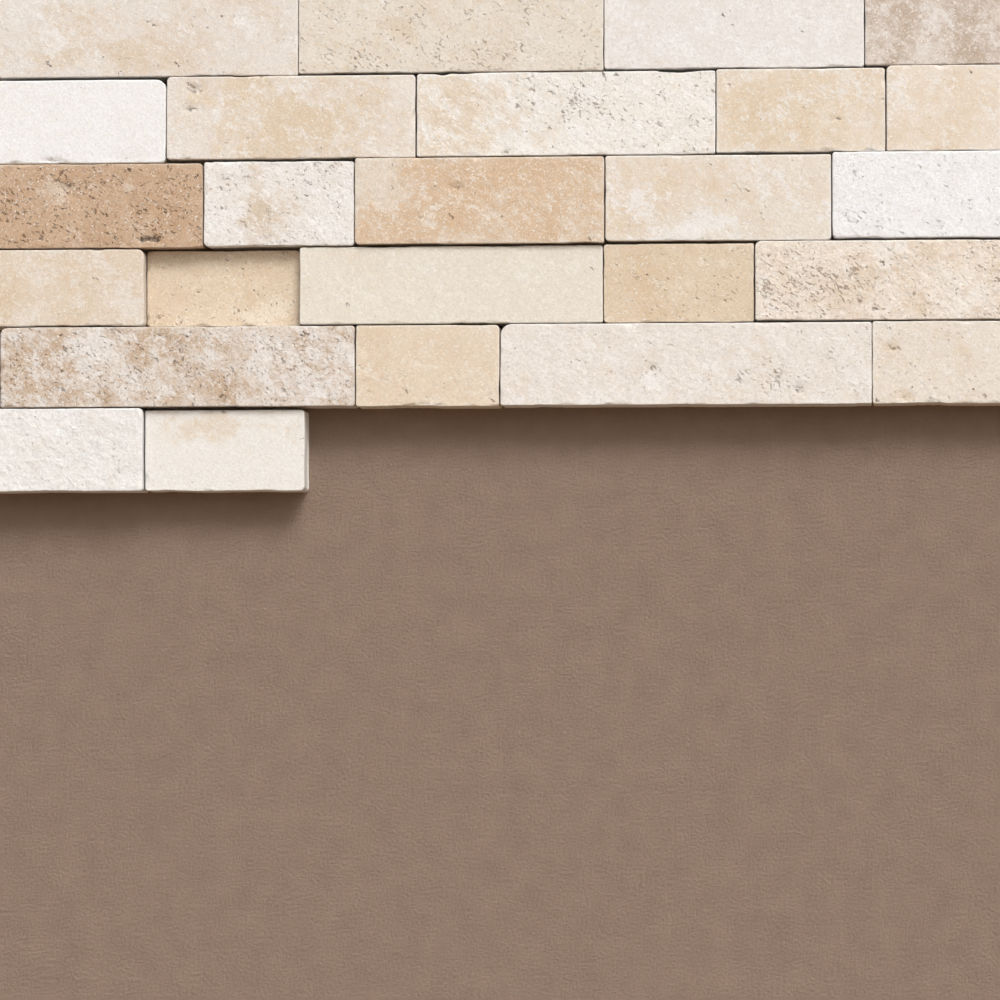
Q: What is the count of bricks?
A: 25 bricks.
